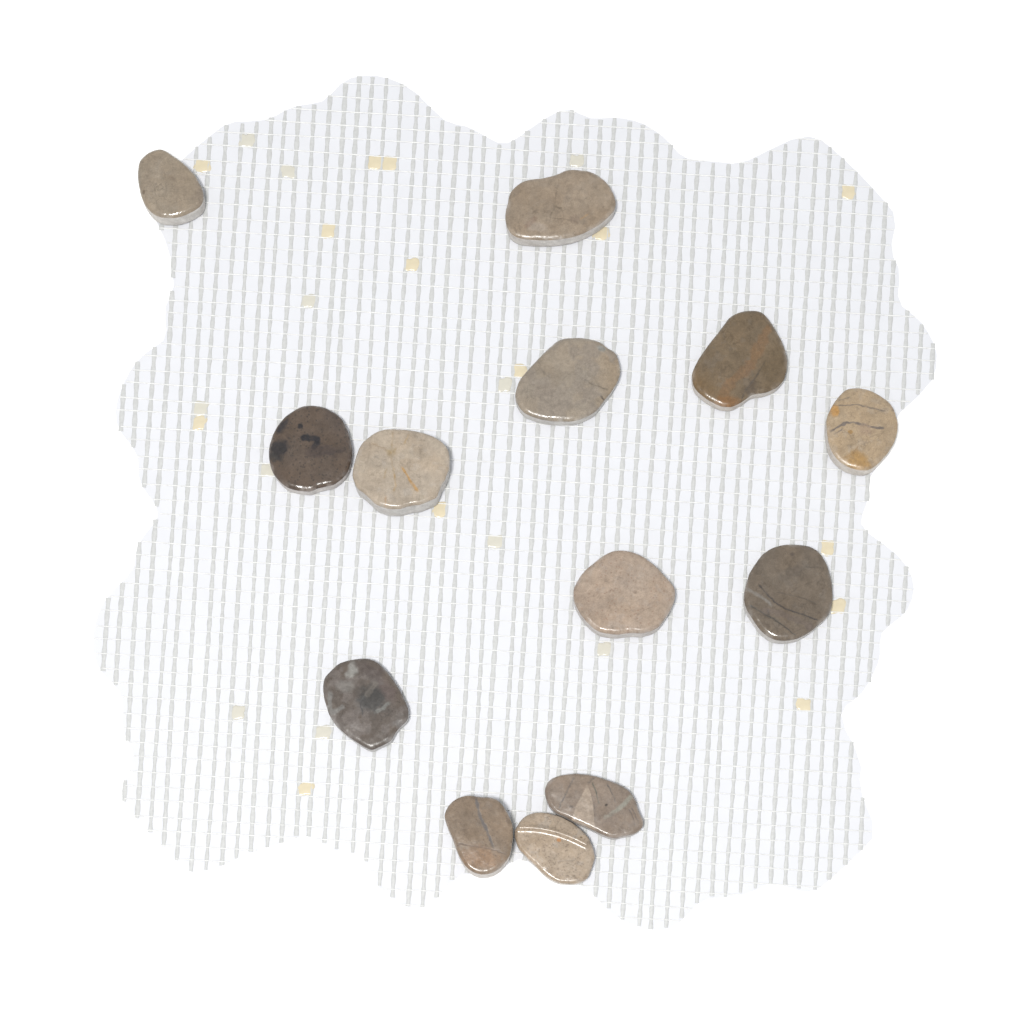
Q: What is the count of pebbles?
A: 13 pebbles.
